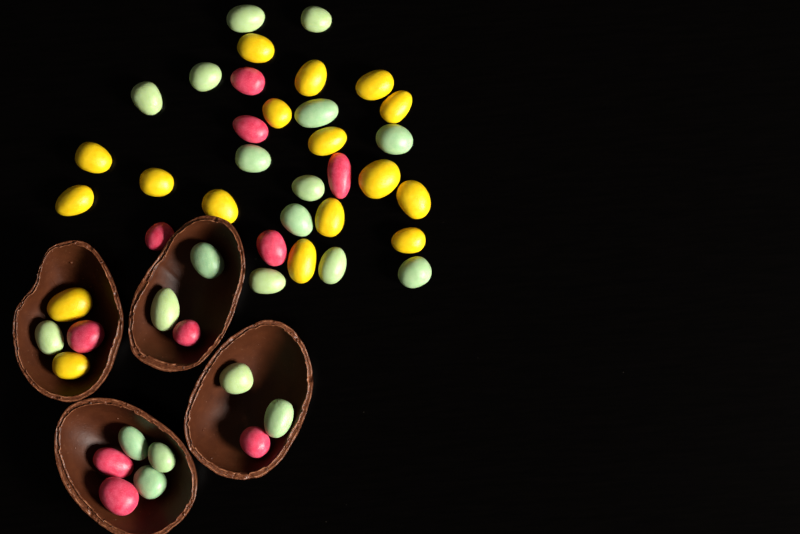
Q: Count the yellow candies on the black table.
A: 17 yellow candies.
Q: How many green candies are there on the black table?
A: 20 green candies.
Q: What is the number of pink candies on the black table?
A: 10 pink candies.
